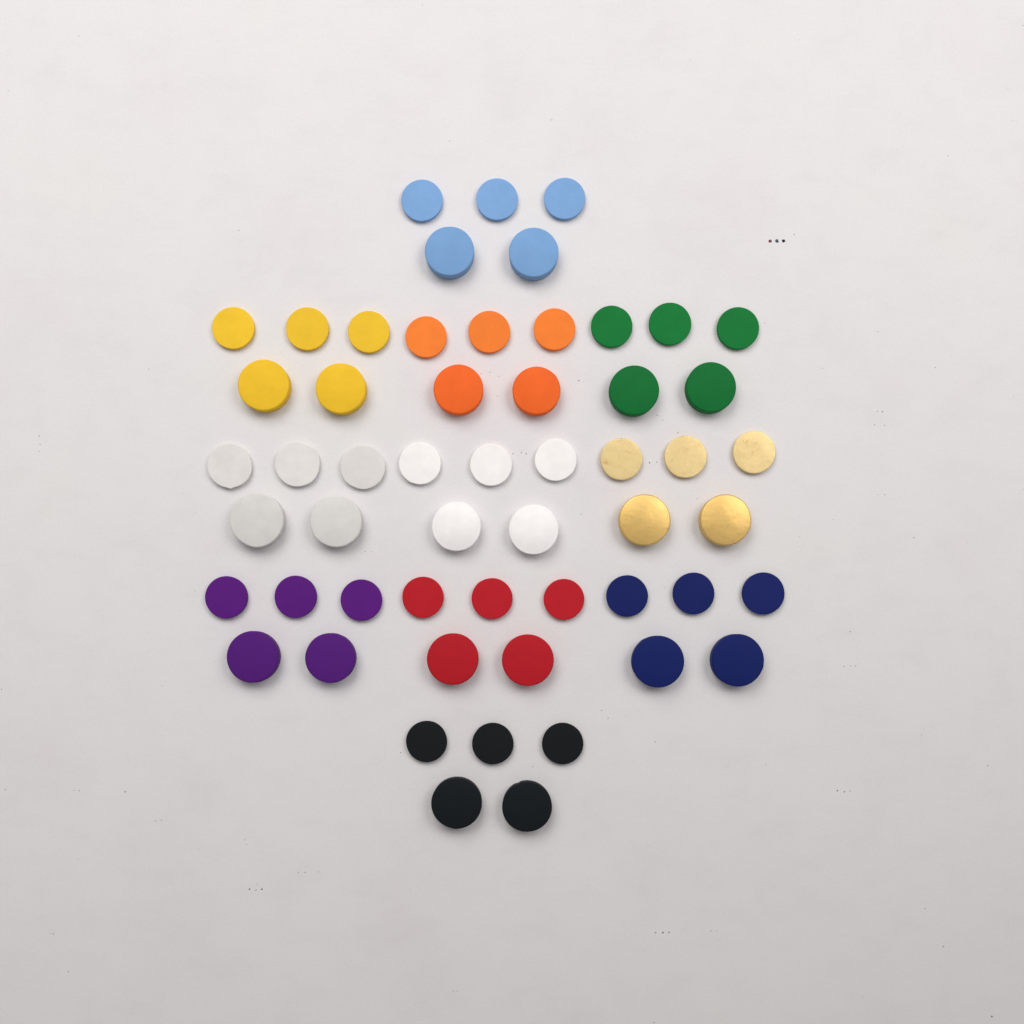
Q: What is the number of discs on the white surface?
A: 55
